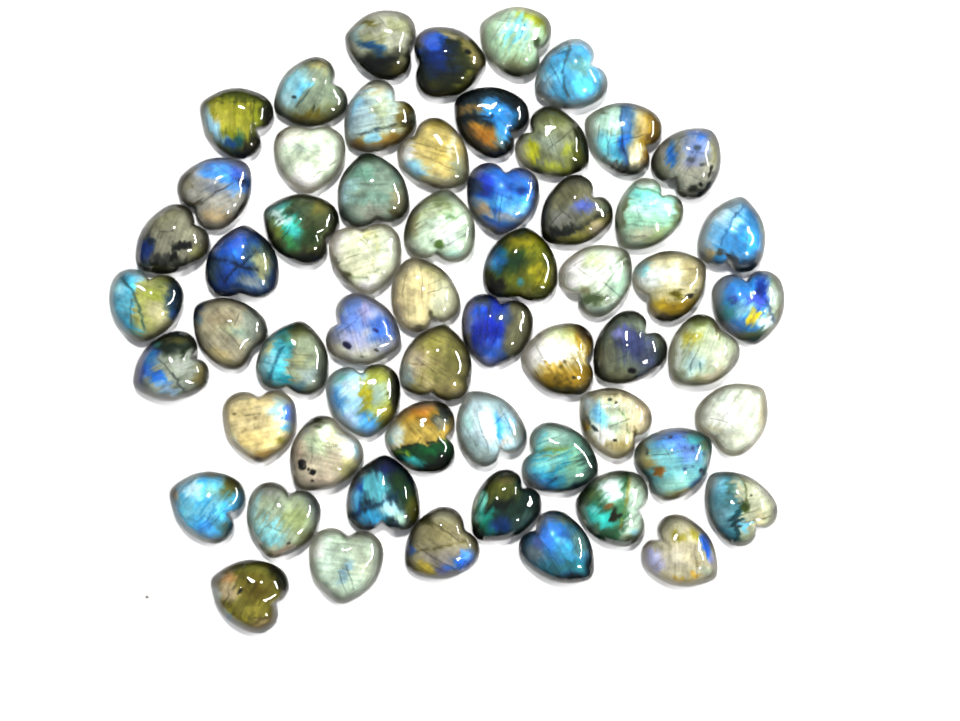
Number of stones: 59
